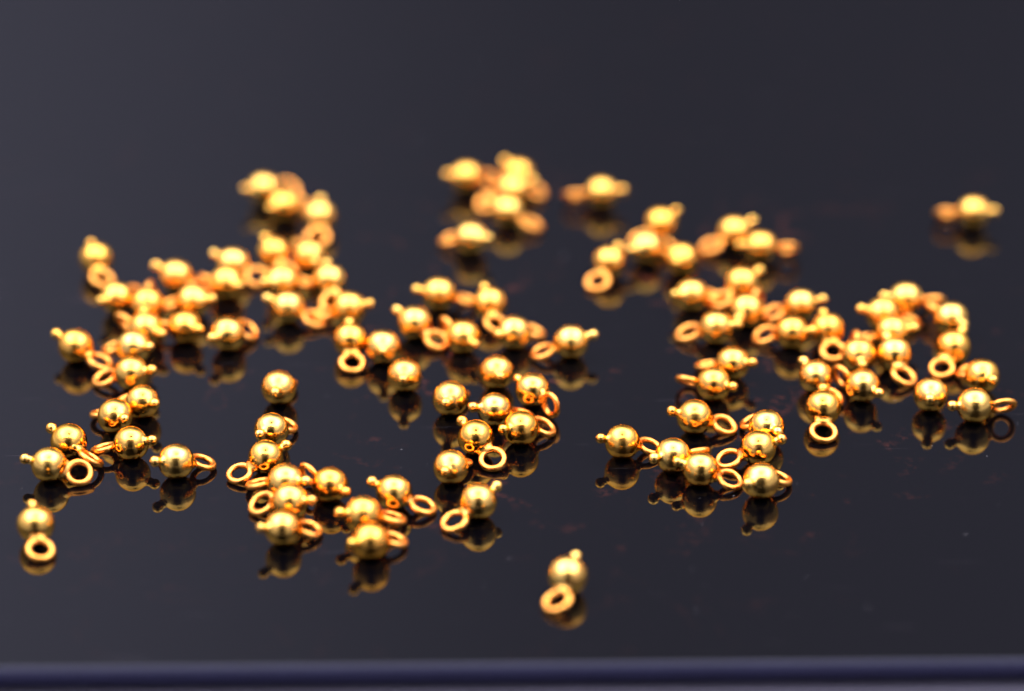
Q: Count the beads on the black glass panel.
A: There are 99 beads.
